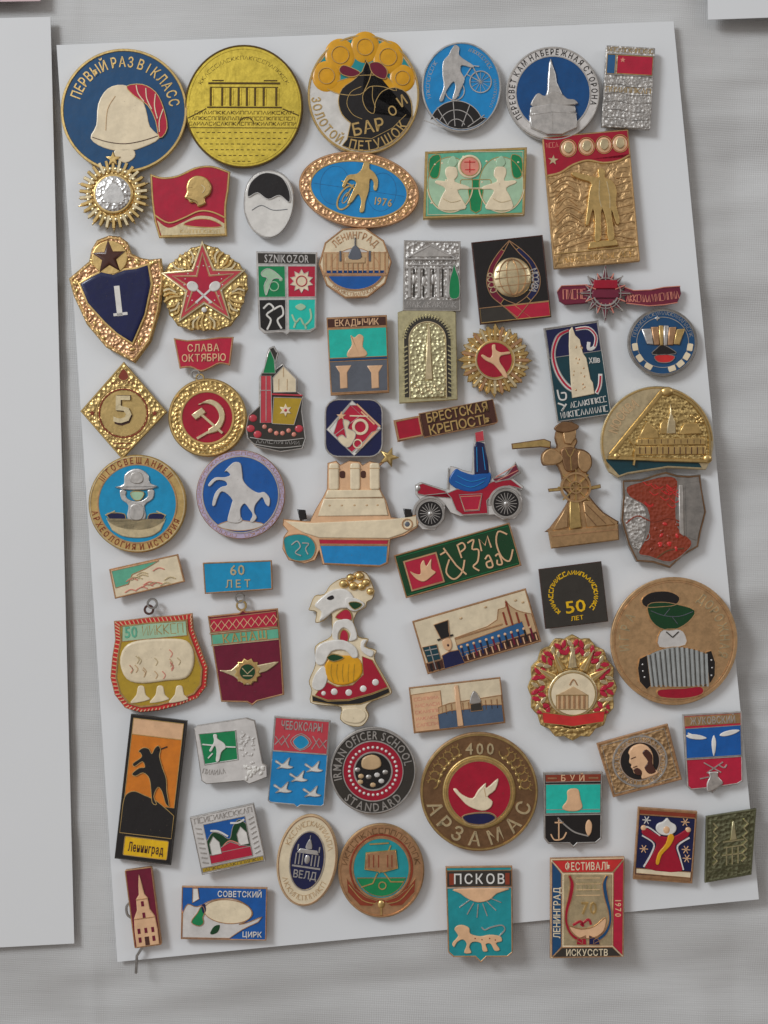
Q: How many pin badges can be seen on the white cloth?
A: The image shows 62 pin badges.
